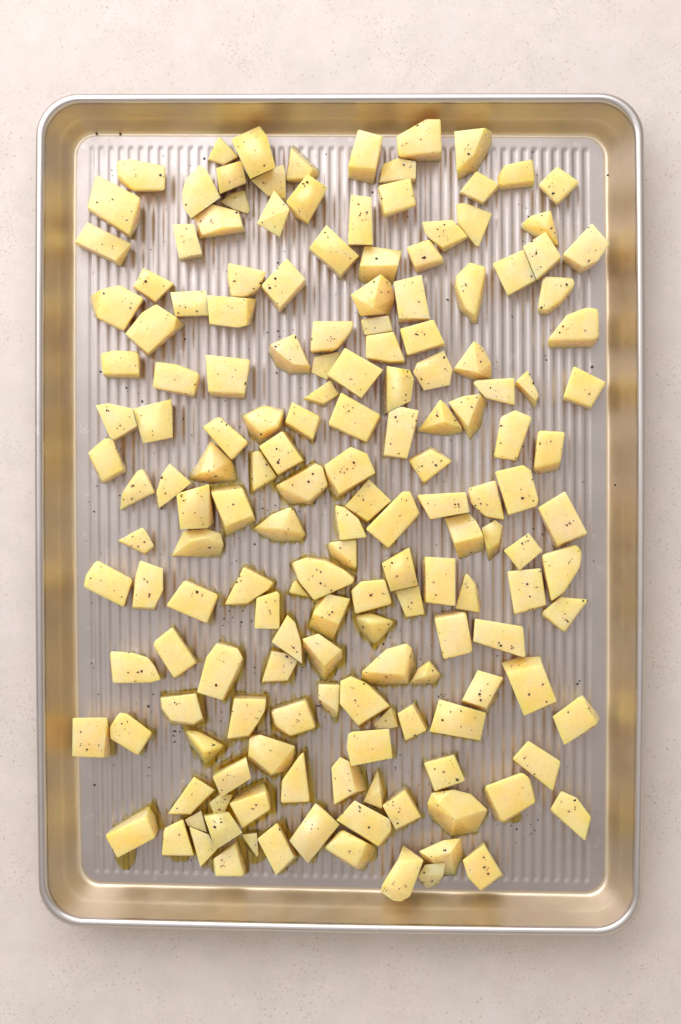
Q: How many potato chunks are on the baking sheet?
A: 168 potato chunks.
